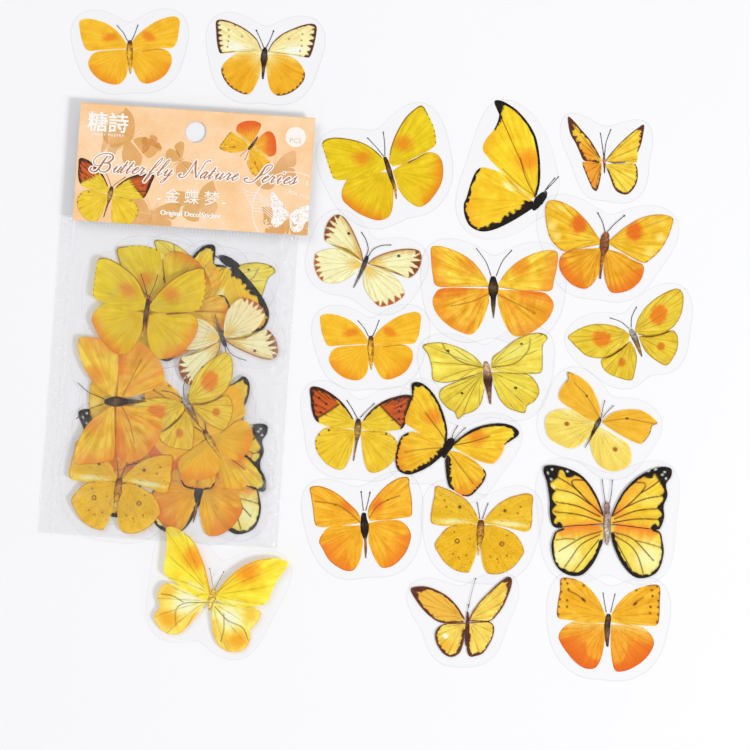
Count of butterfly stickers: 36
